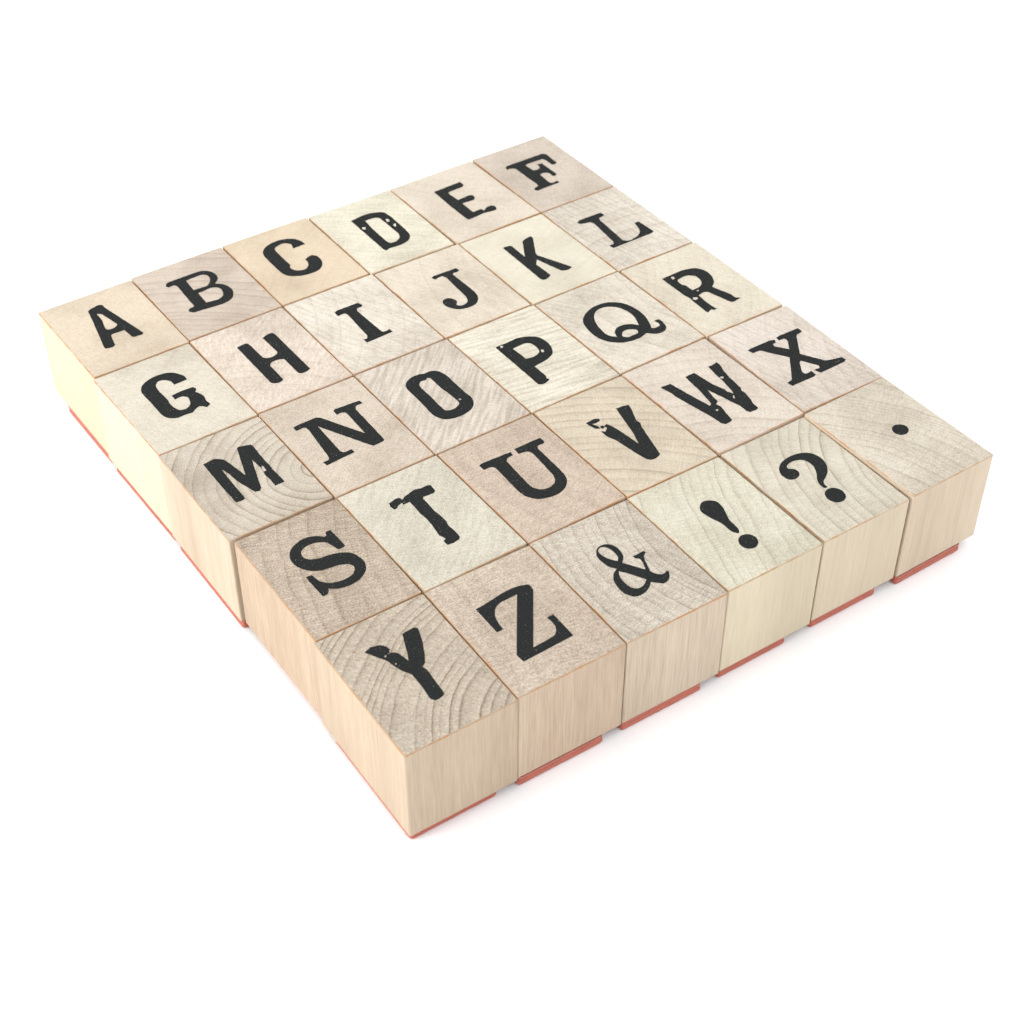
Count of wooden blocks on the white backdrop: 30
